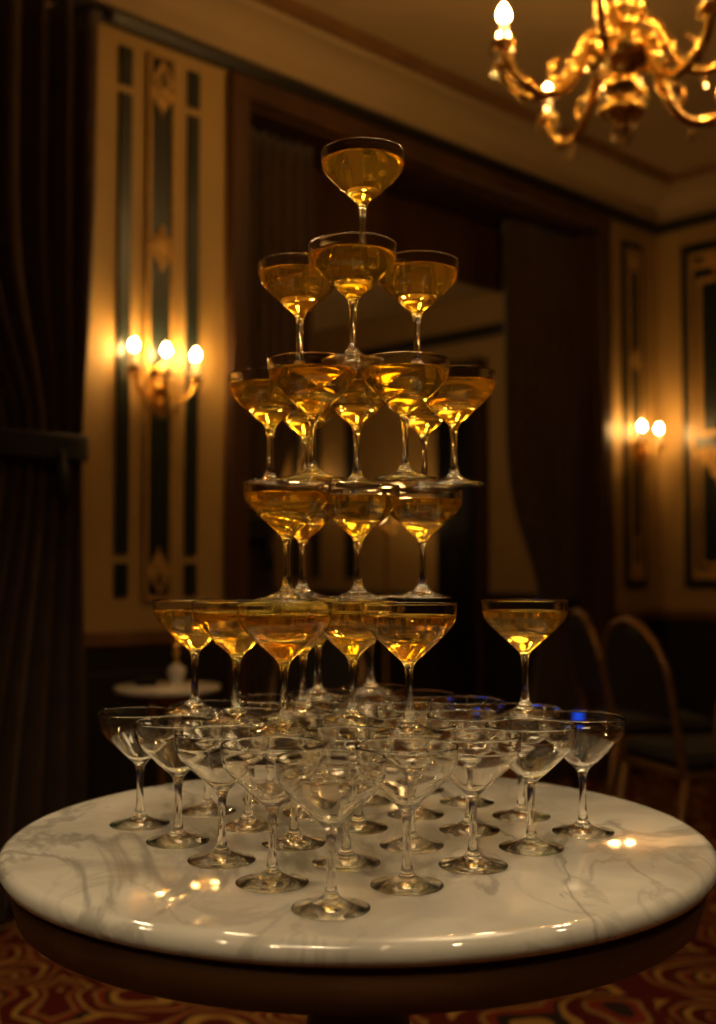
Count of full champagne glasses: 24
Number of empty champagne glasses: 25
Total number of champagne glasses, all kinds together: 49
